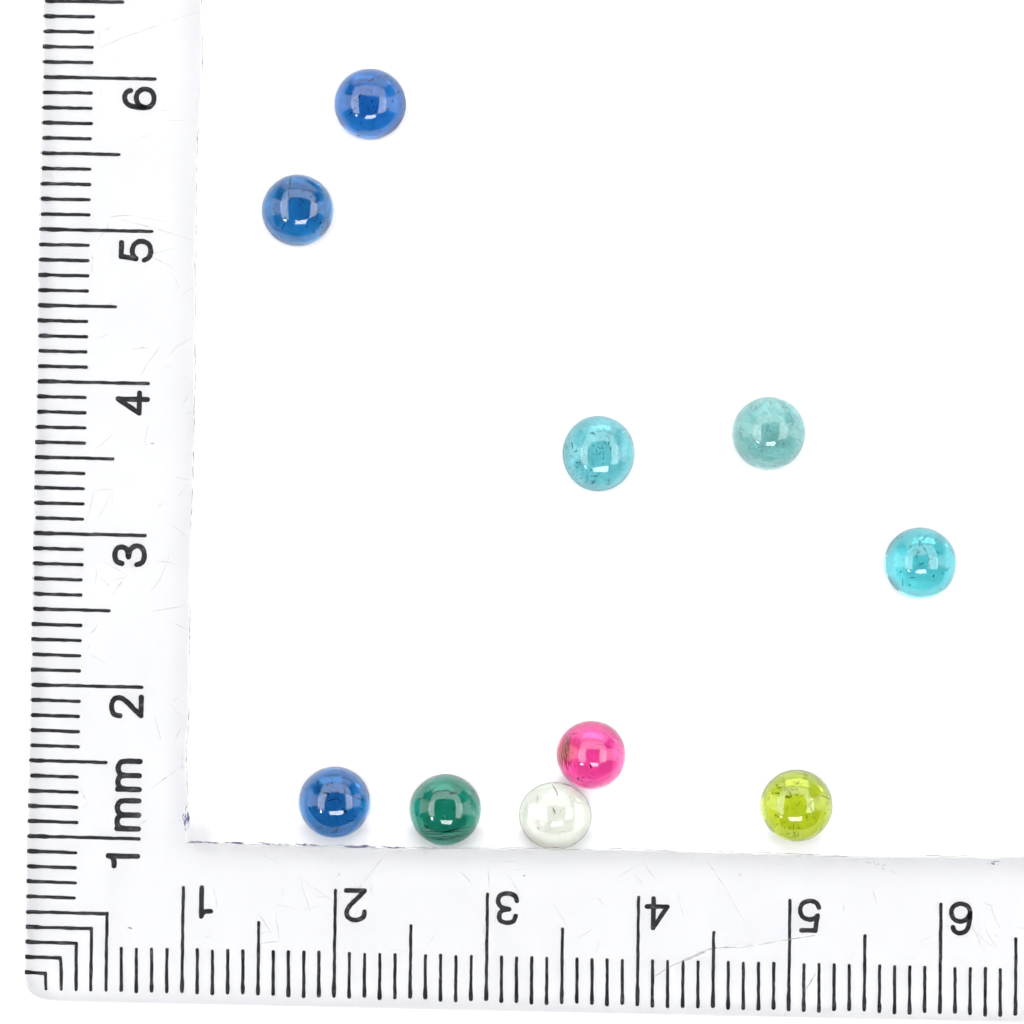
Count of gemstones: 10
